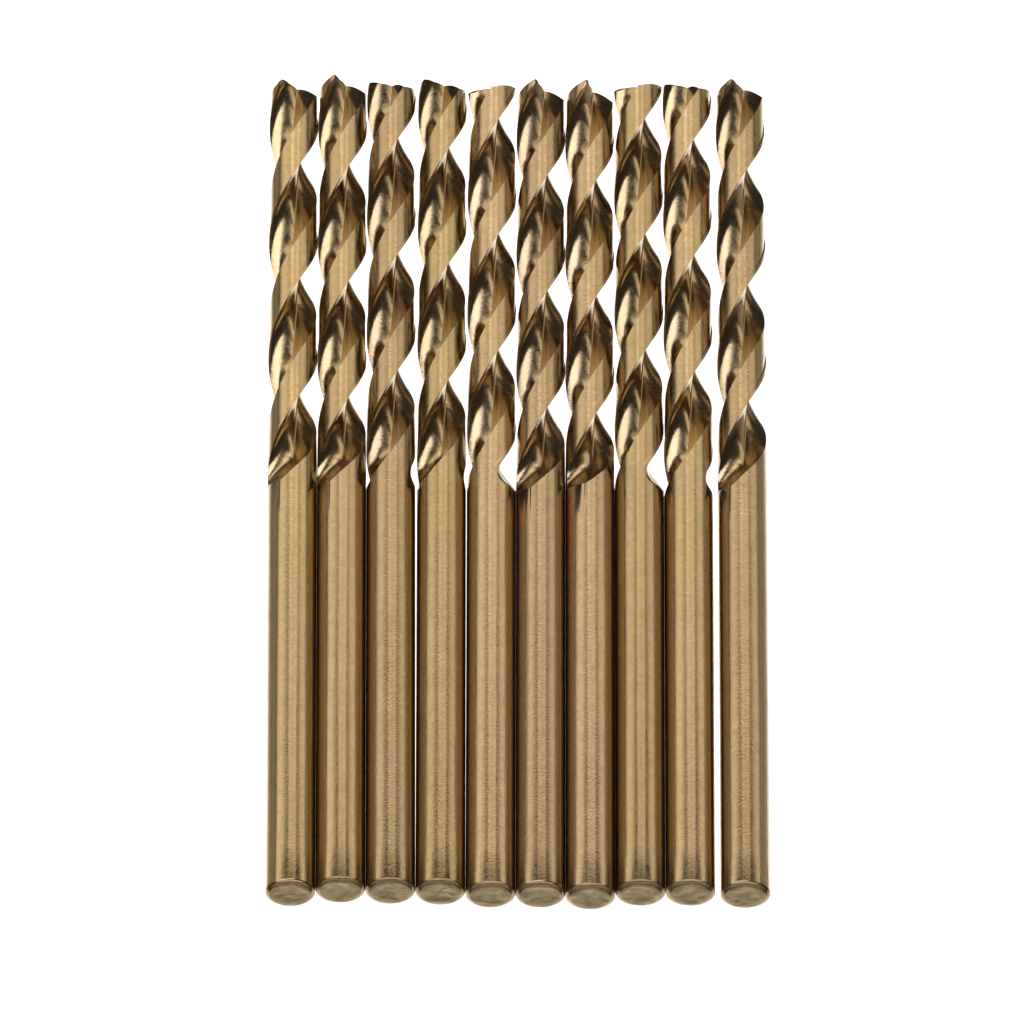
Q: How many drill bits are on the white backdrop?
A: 10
